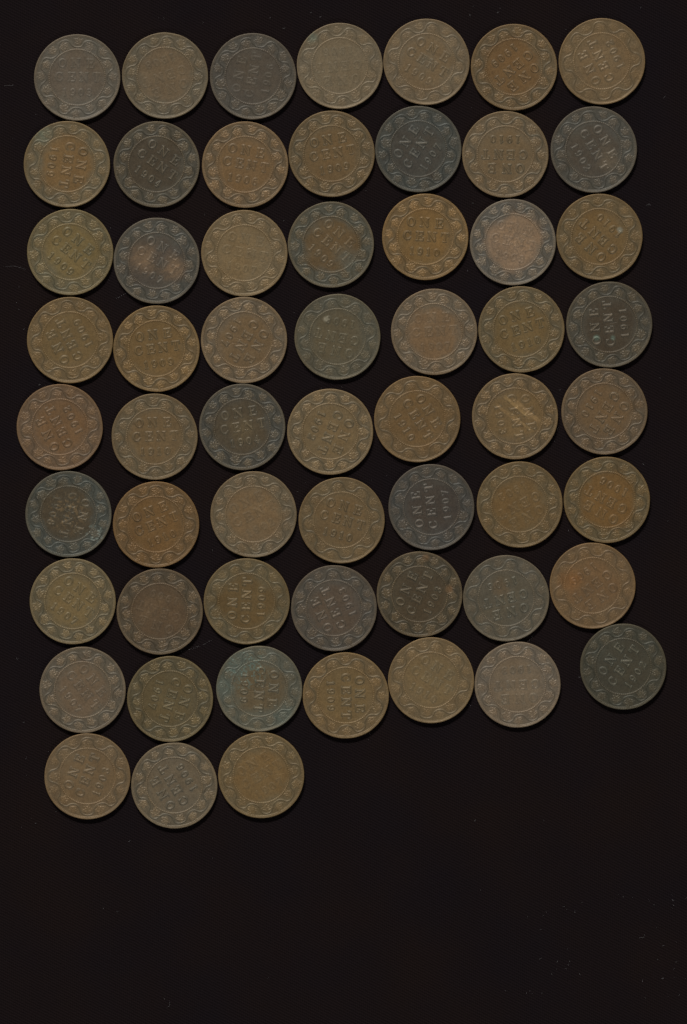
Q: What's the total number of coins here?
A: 59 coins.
